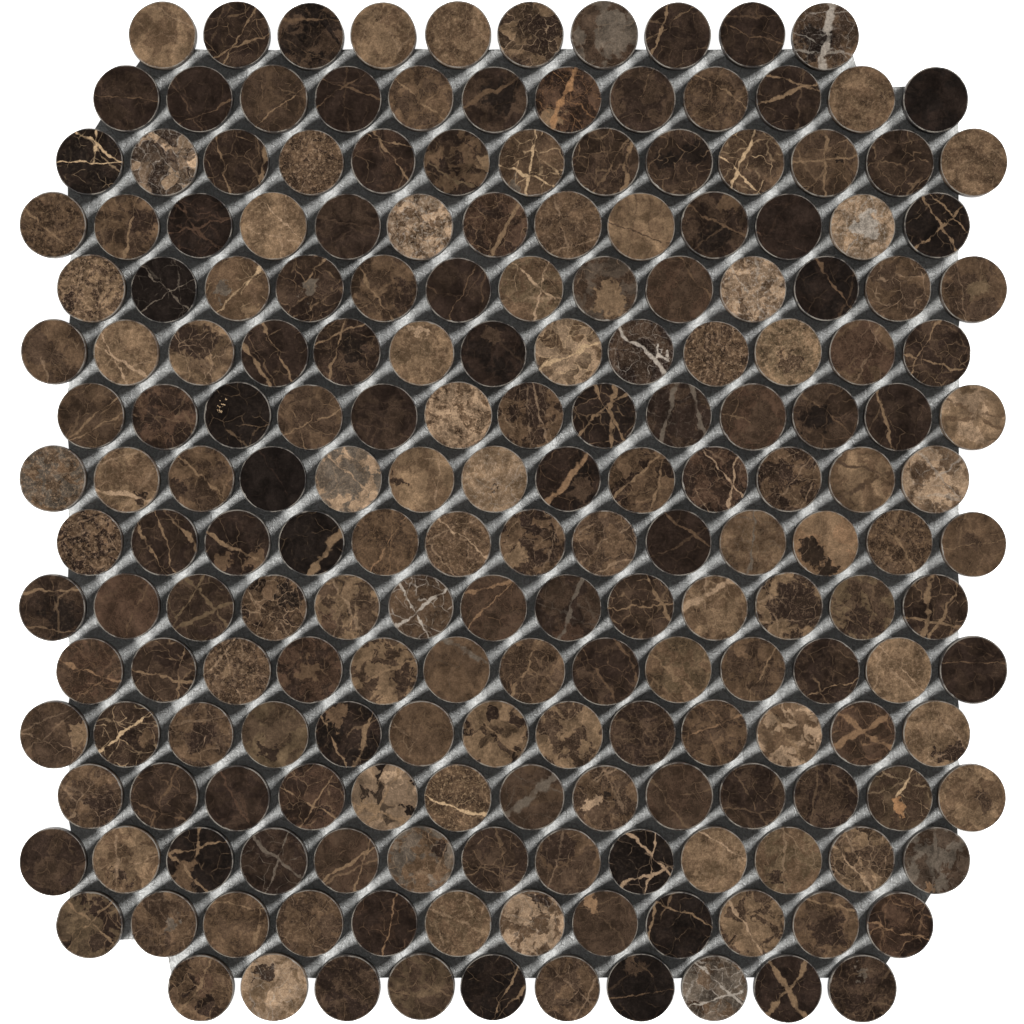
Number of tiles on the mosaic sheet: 200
